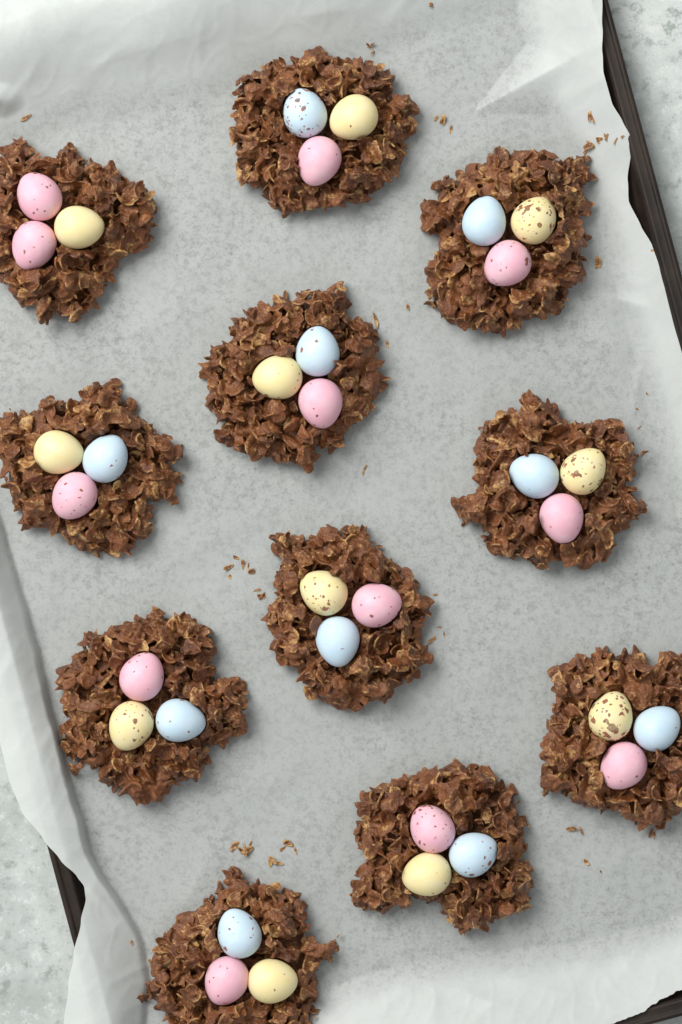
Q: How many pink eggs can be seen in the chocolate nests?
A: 12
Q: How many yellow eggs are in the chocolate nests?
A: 11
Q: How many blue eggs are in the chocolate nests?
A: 10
